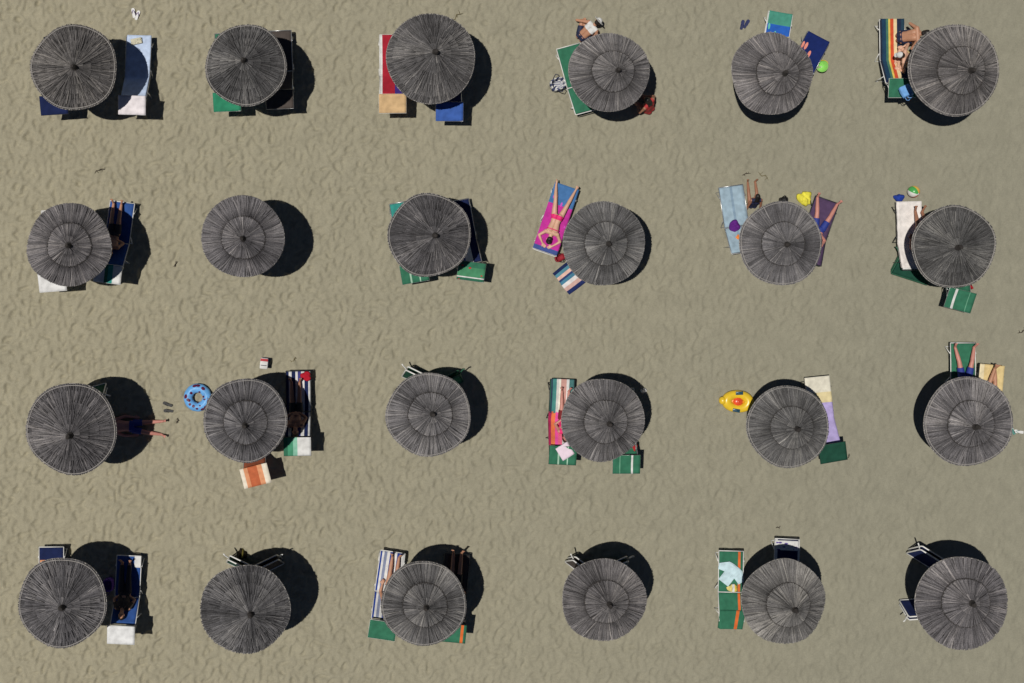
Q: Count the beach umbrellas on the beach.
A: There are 24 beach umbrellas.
